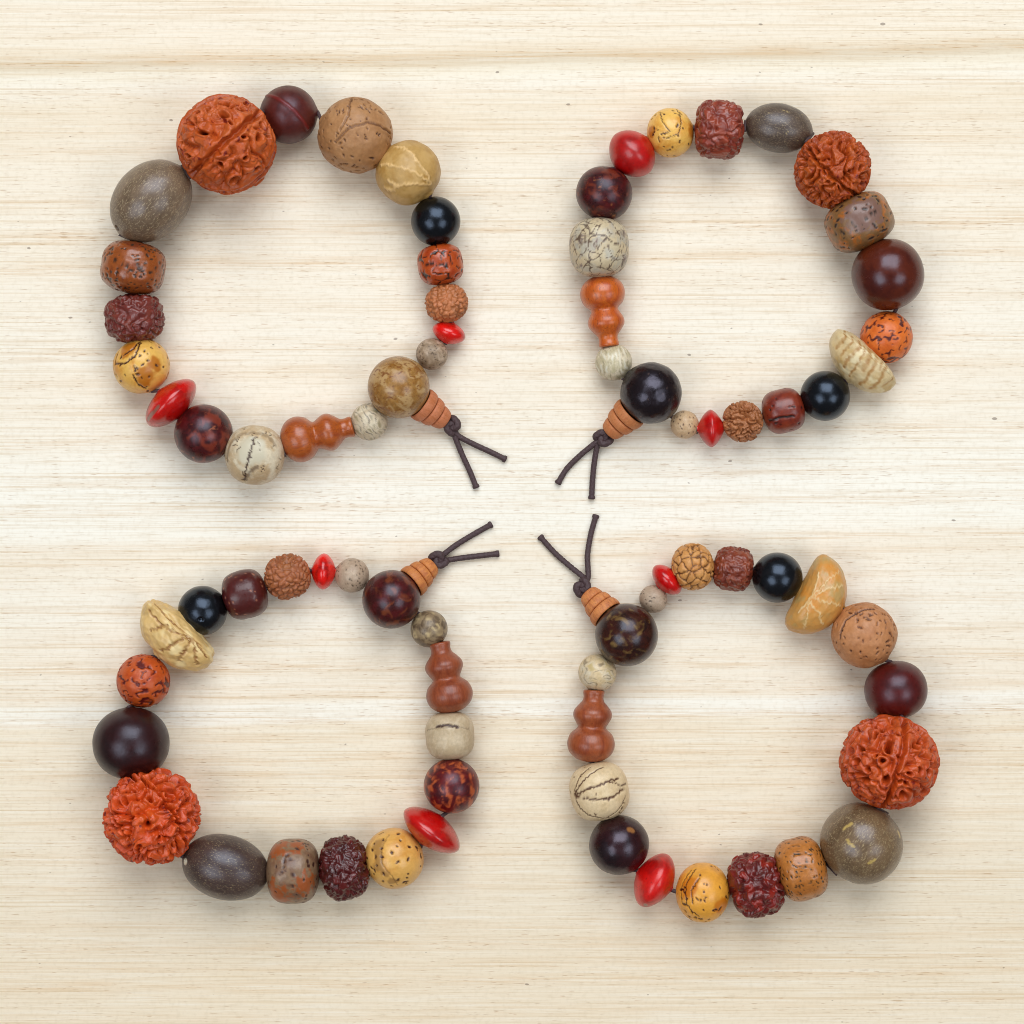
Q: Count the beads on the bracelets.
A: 80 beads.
